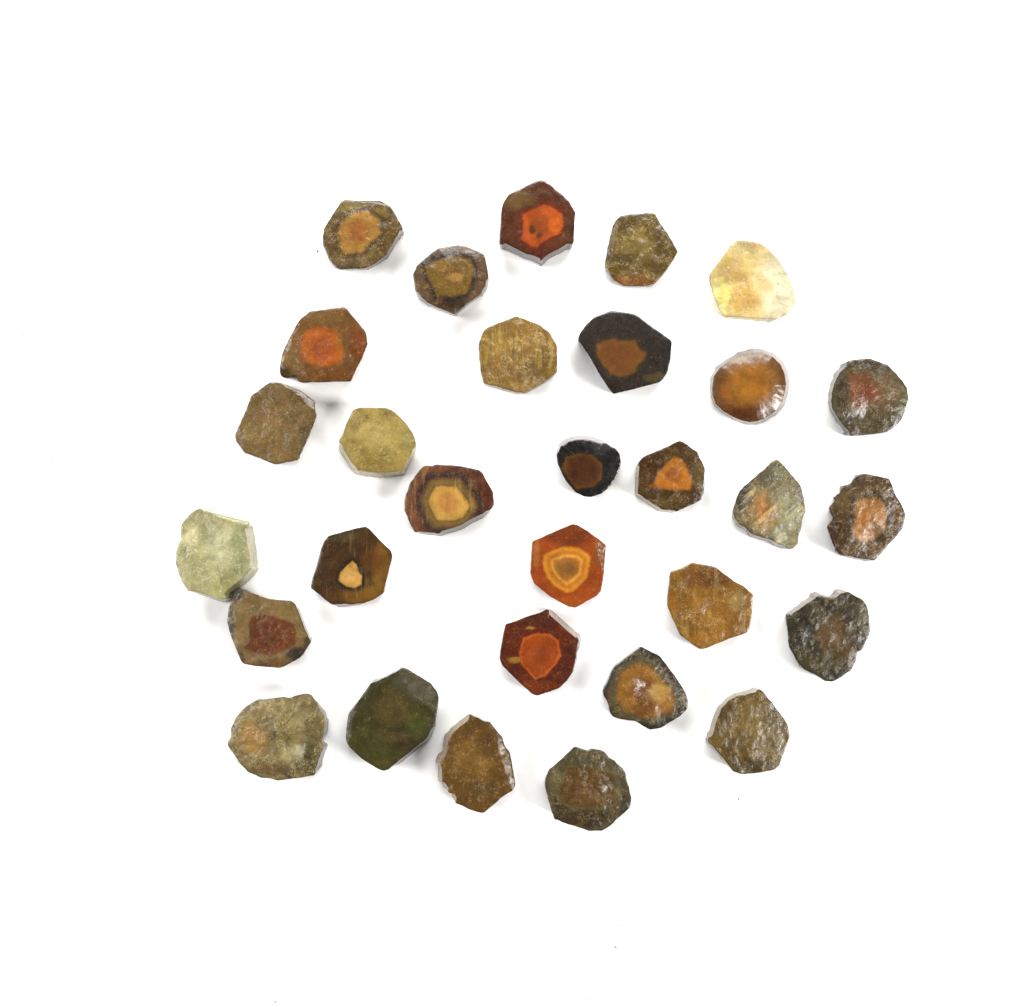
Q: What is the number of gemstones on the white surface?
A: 30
